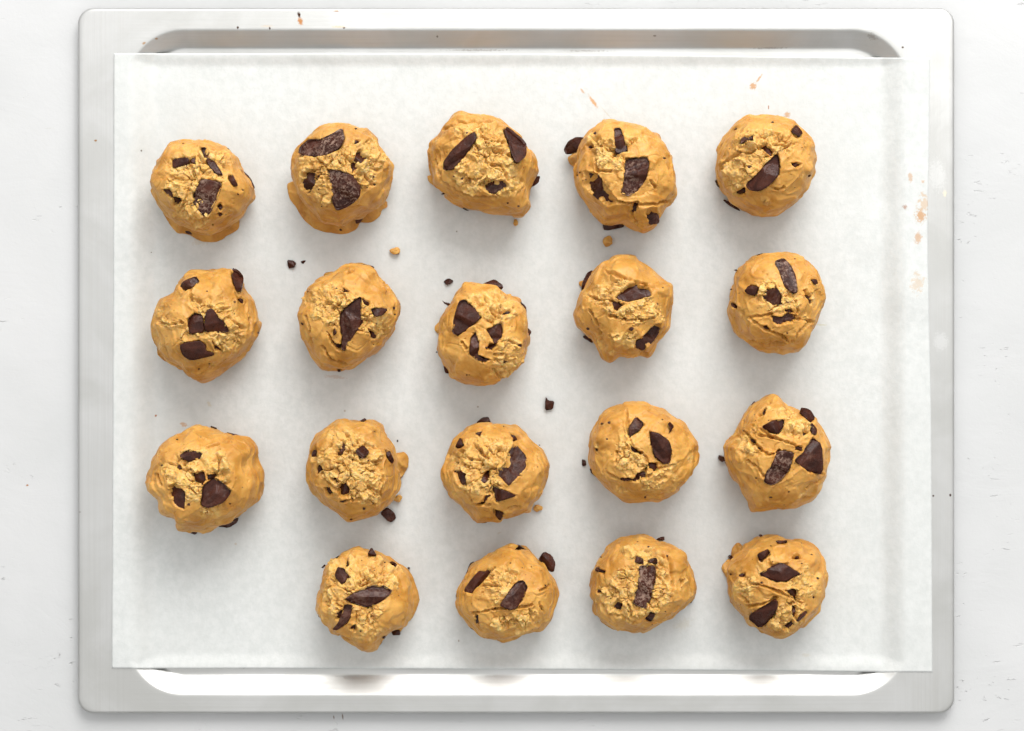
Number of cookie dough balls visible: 19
